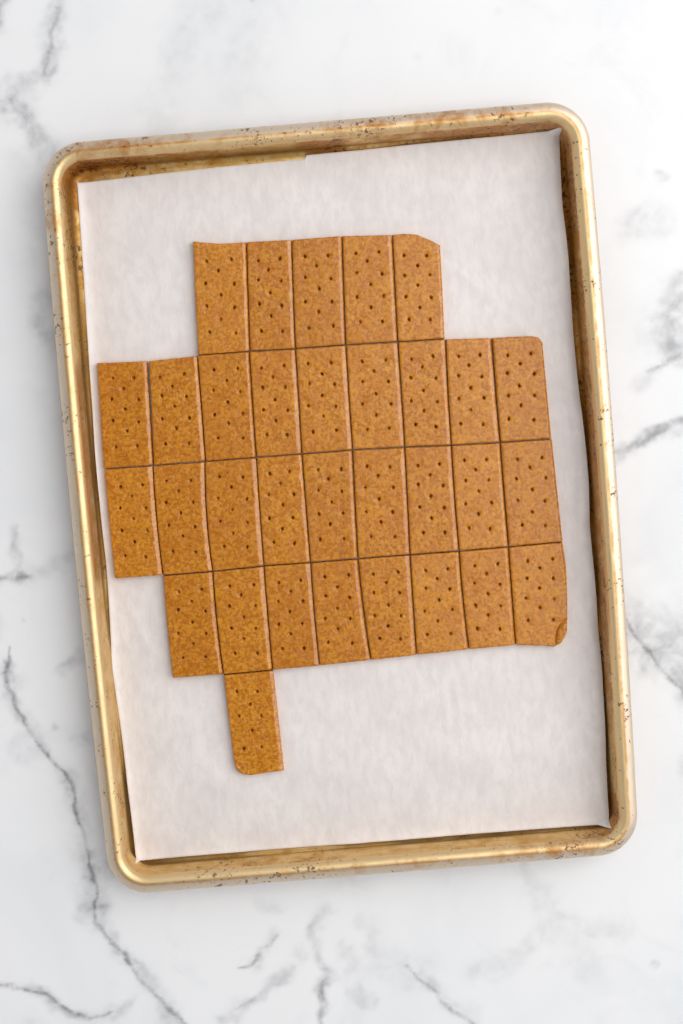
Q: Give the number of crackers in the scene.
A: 32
